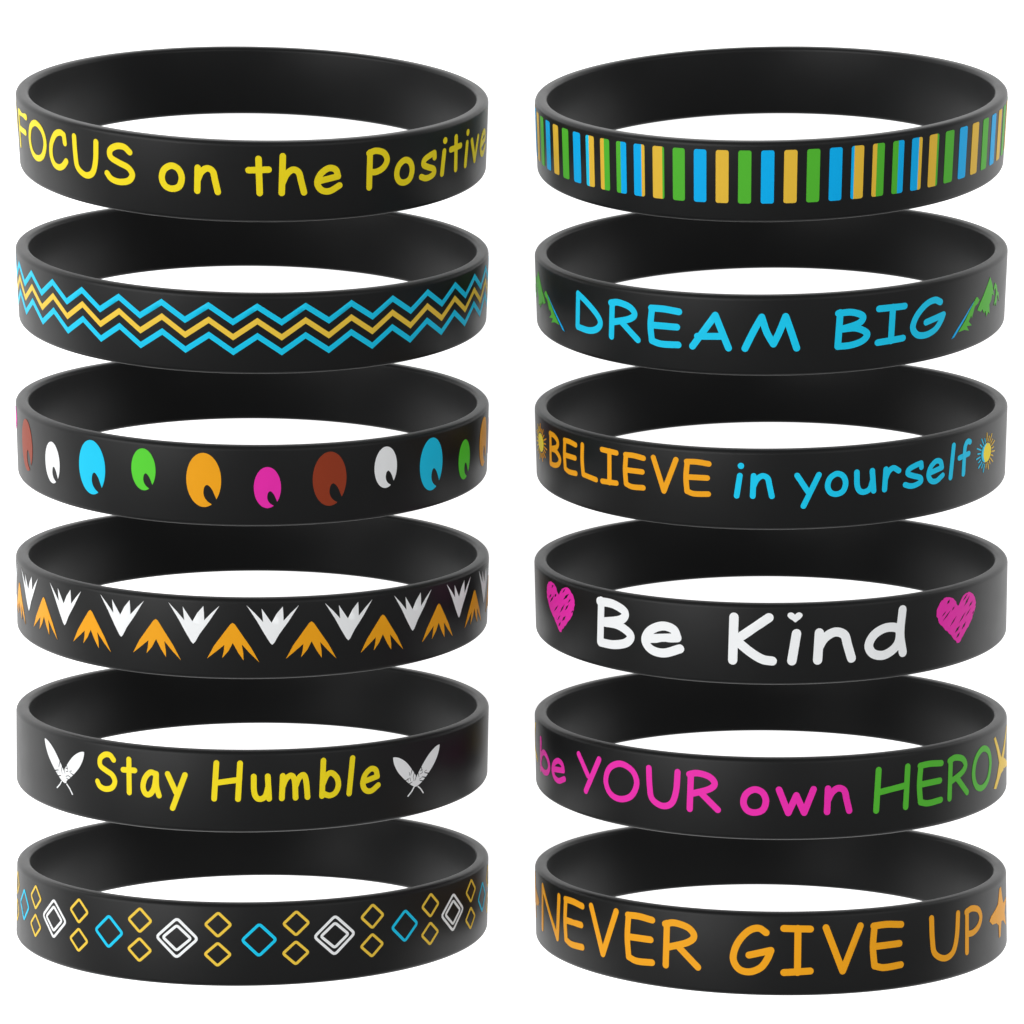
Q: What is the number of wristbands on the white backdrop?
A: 12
